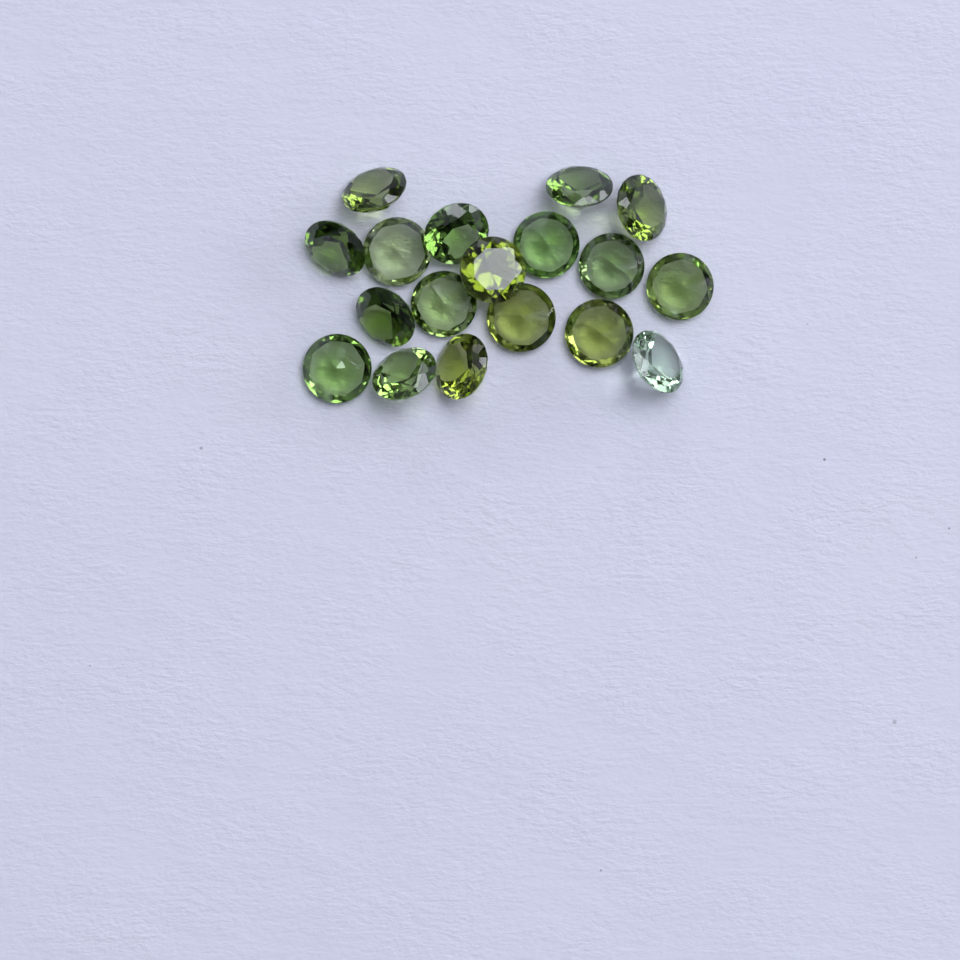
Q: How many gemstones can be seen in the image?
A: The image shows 18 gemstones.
